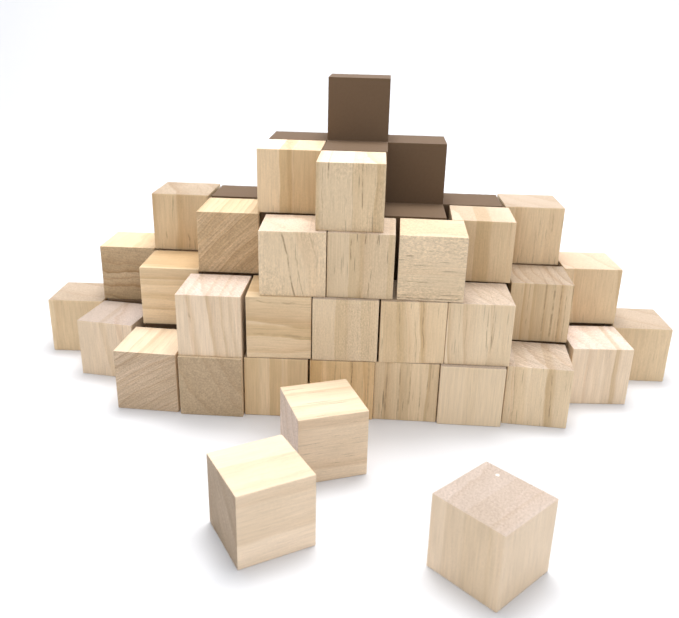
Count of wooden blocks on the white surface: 32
